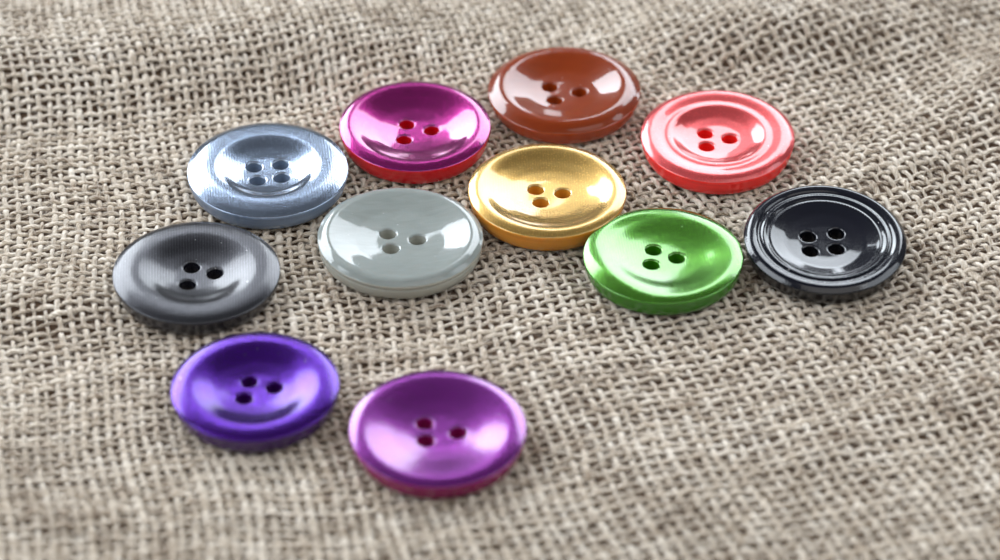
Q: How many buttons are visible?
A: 11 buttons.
